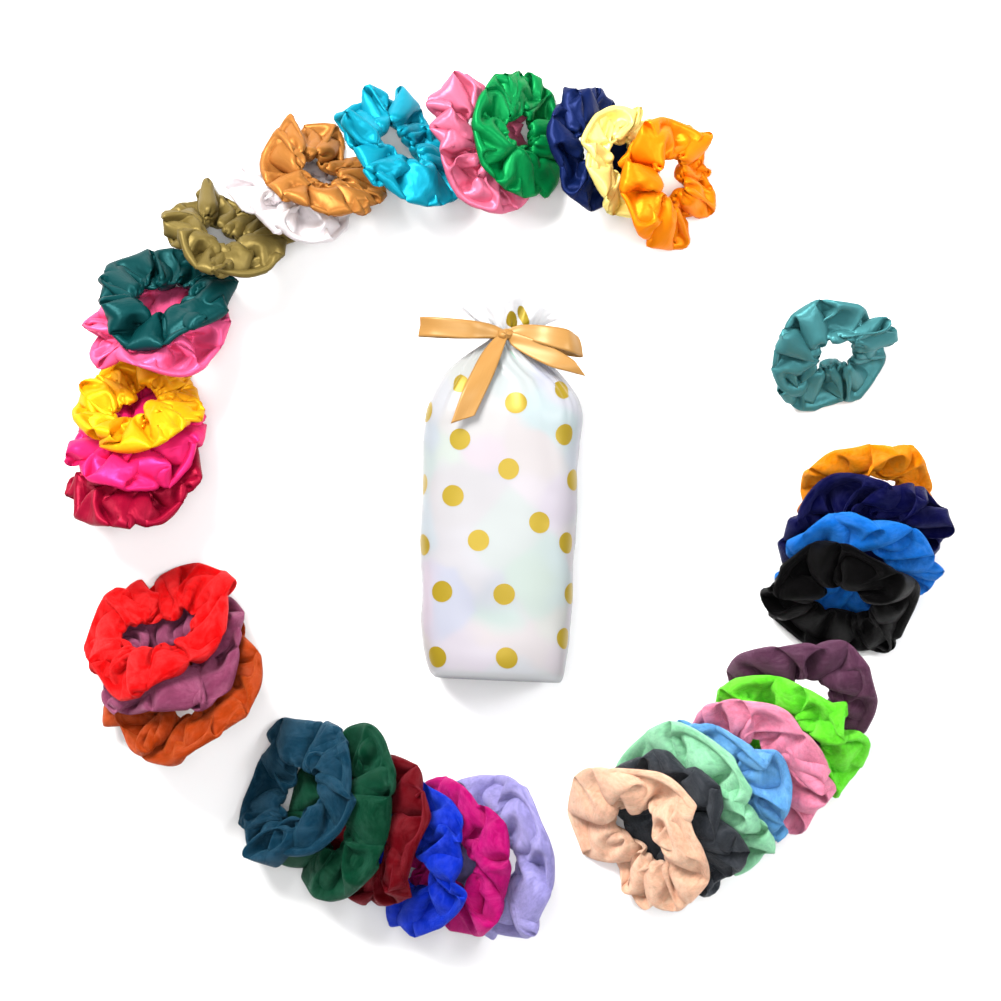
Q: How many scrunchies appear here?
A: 35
